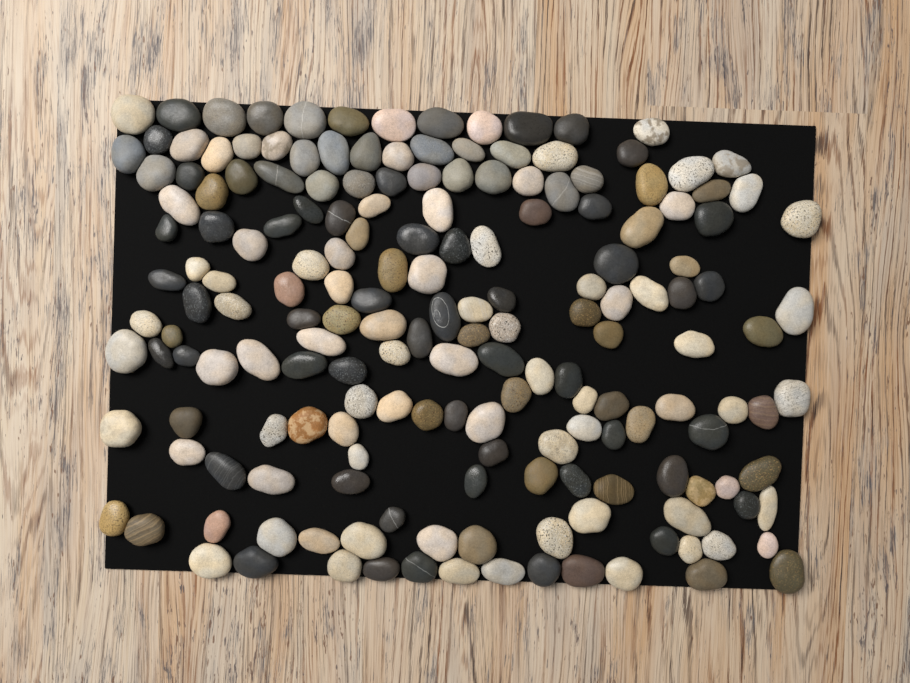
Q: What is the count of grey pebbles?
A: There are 21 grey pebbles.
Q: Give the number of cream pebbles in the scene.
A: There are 75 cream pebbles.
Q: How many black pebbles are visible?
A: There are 48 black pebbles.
